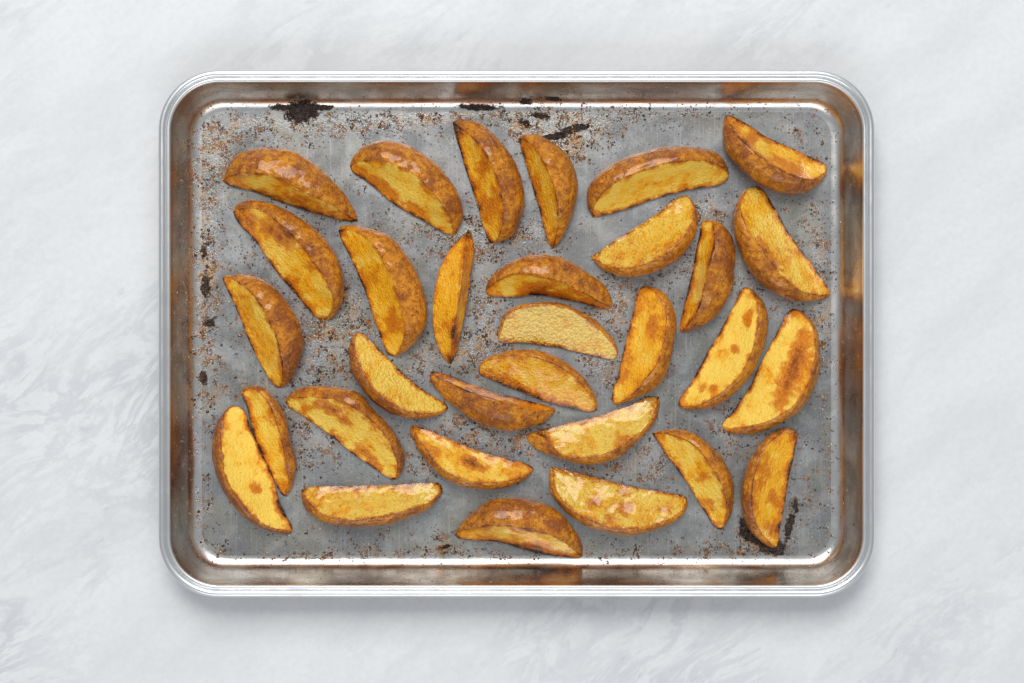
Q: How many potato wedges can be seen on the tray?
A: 31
